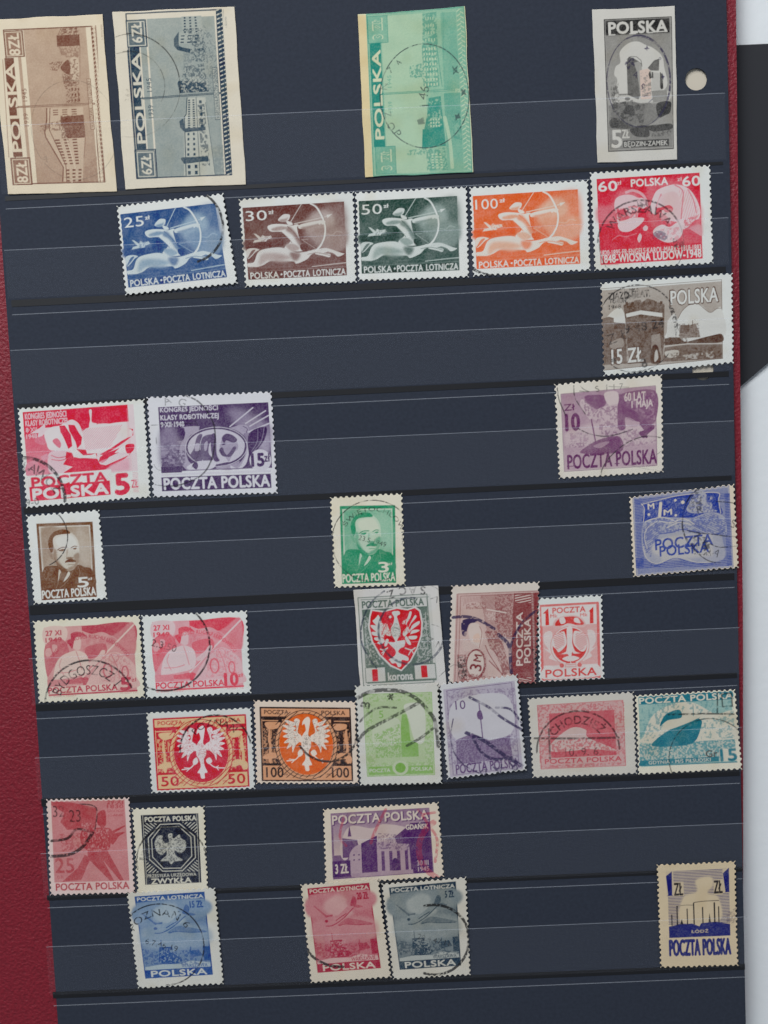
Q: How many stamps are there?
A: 34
